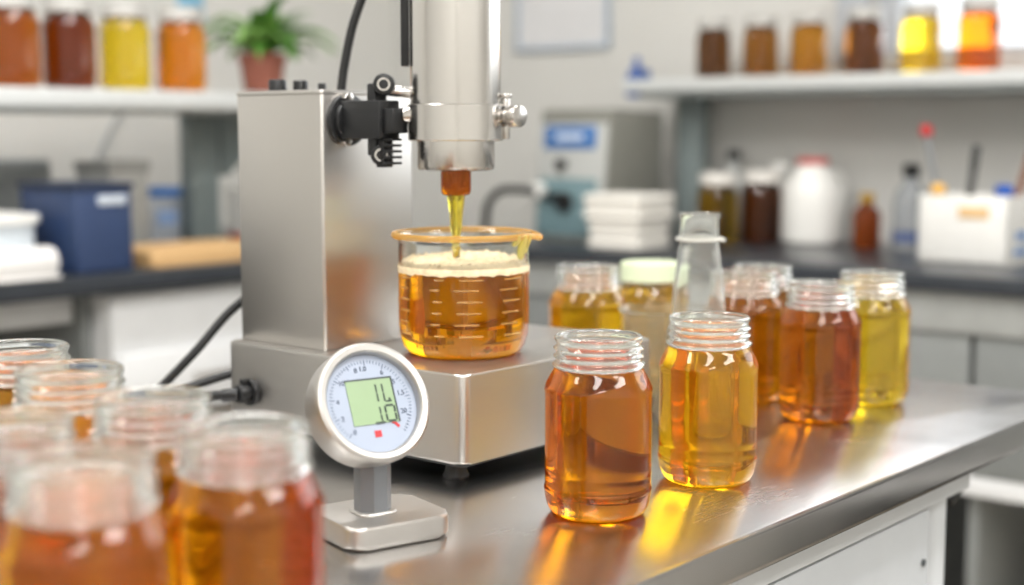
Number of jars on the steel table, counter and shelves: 26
